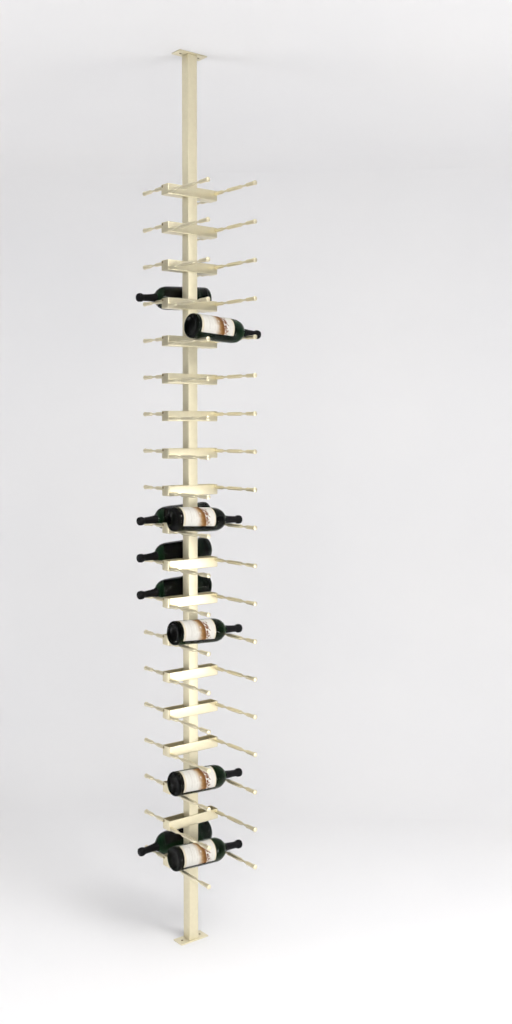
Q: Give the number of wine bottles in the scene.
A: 10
